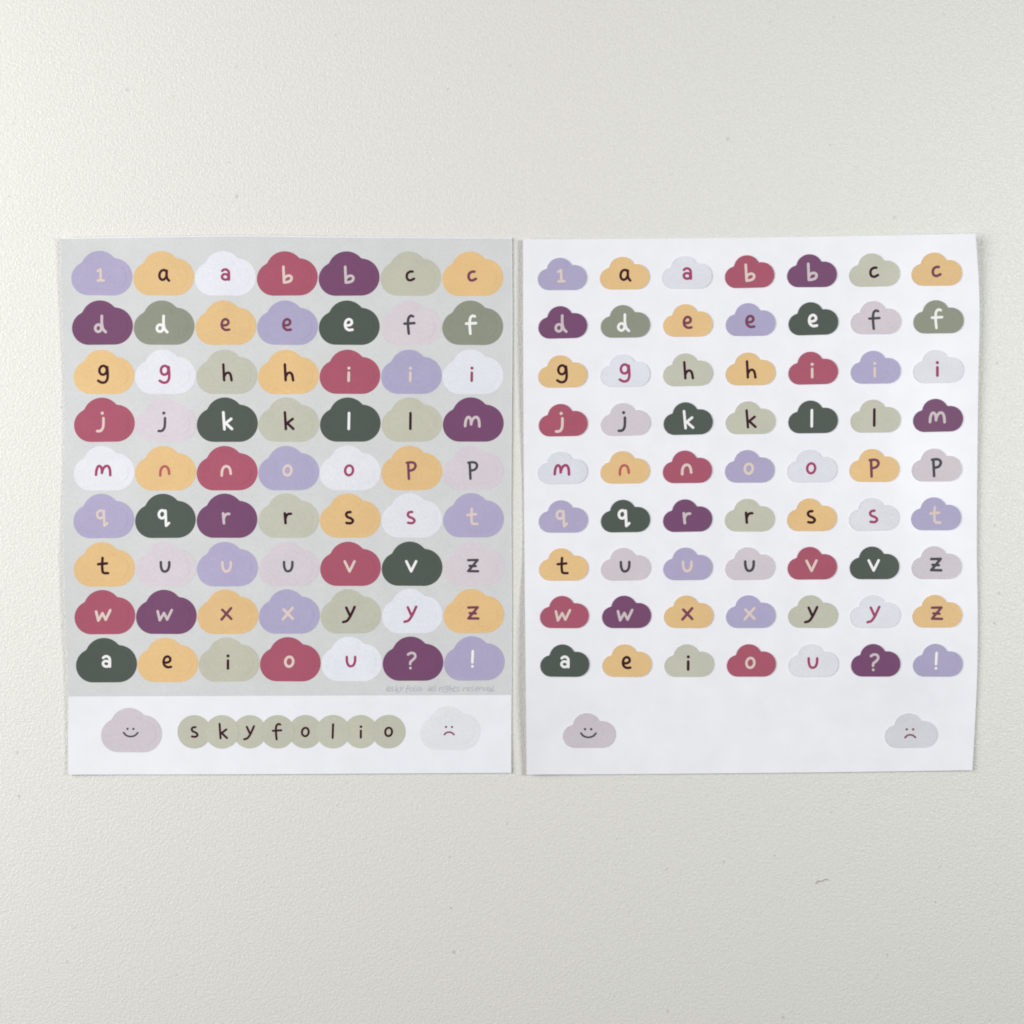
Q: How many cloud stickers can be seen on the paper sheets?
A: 130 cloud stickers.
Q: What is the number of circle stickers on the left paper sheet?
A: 8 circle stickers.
